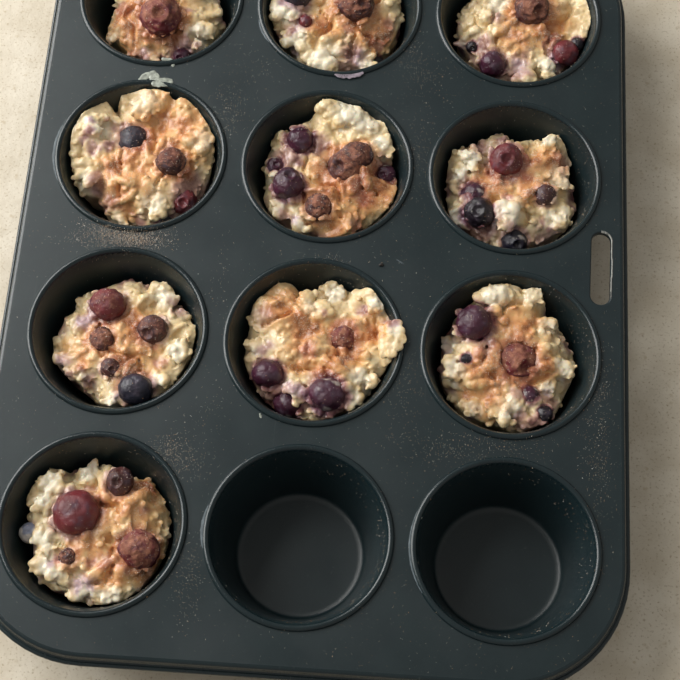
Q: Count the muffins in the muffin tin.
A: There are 10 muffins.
